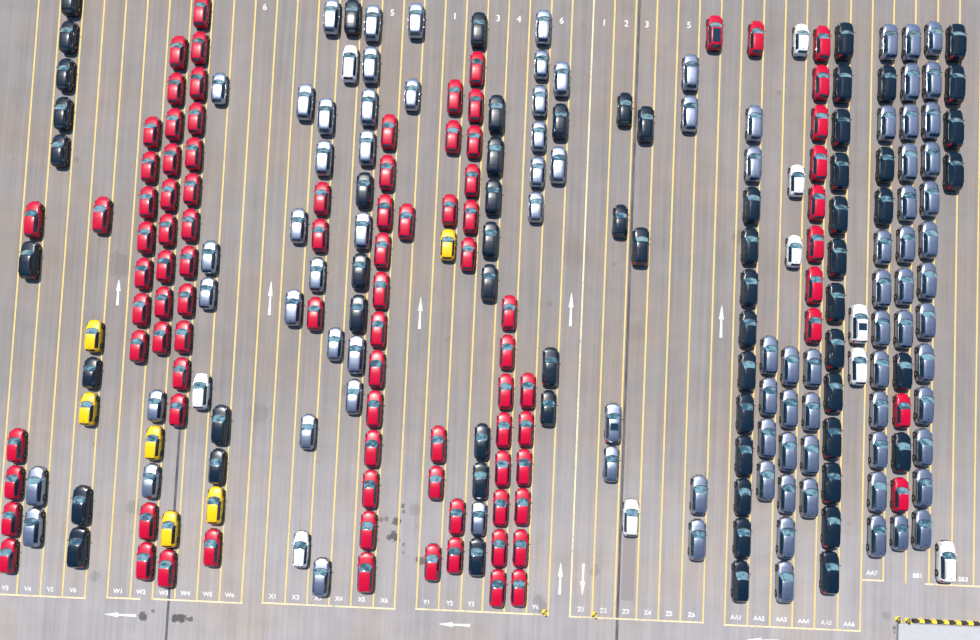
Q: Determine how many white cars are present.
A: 10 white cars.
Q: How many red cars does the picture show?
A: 94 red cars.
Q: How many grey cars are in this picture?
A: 89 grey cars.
